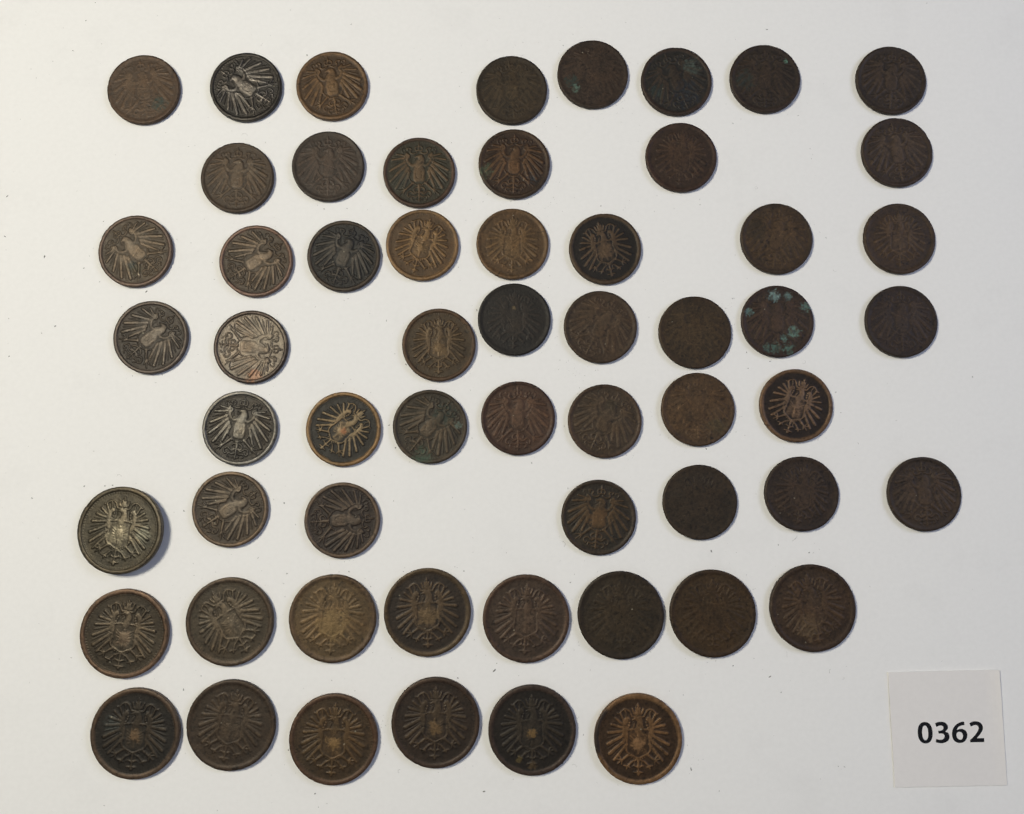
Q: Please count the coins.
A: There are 58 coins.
